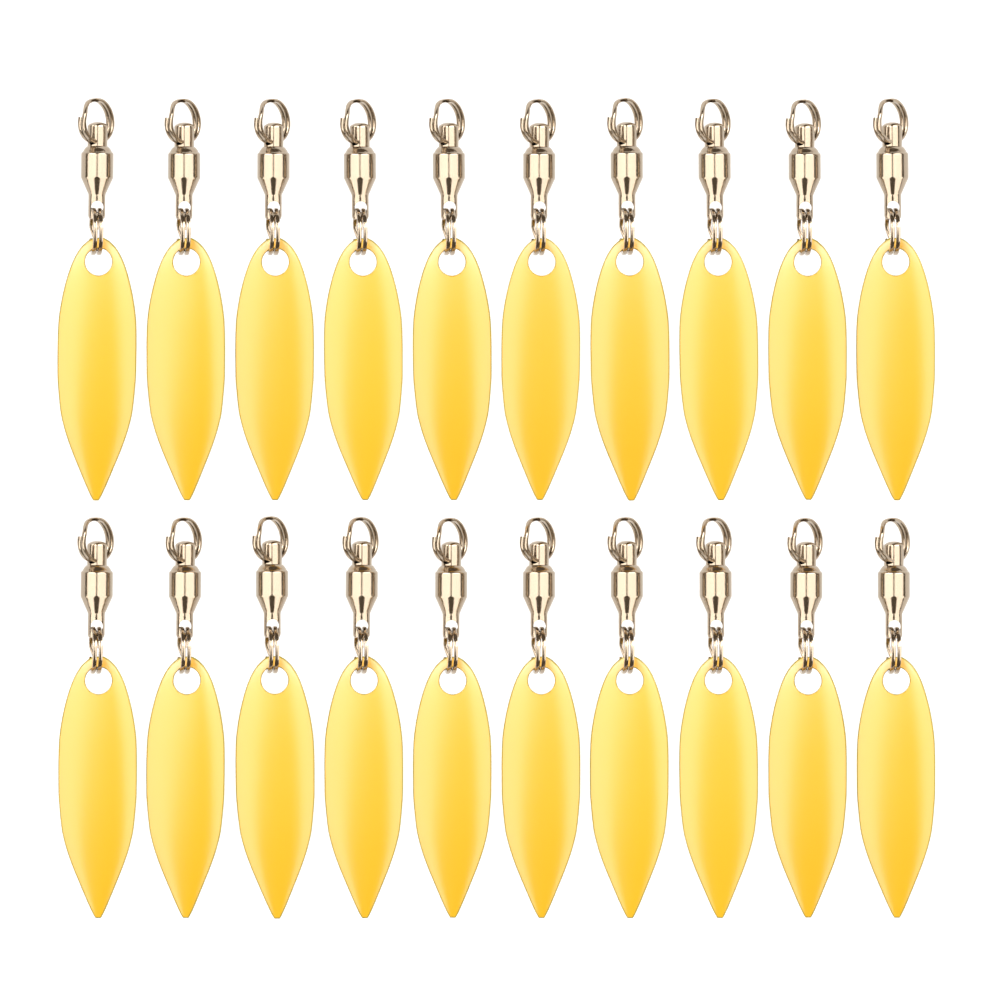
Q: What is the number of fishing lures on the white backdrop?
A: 20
